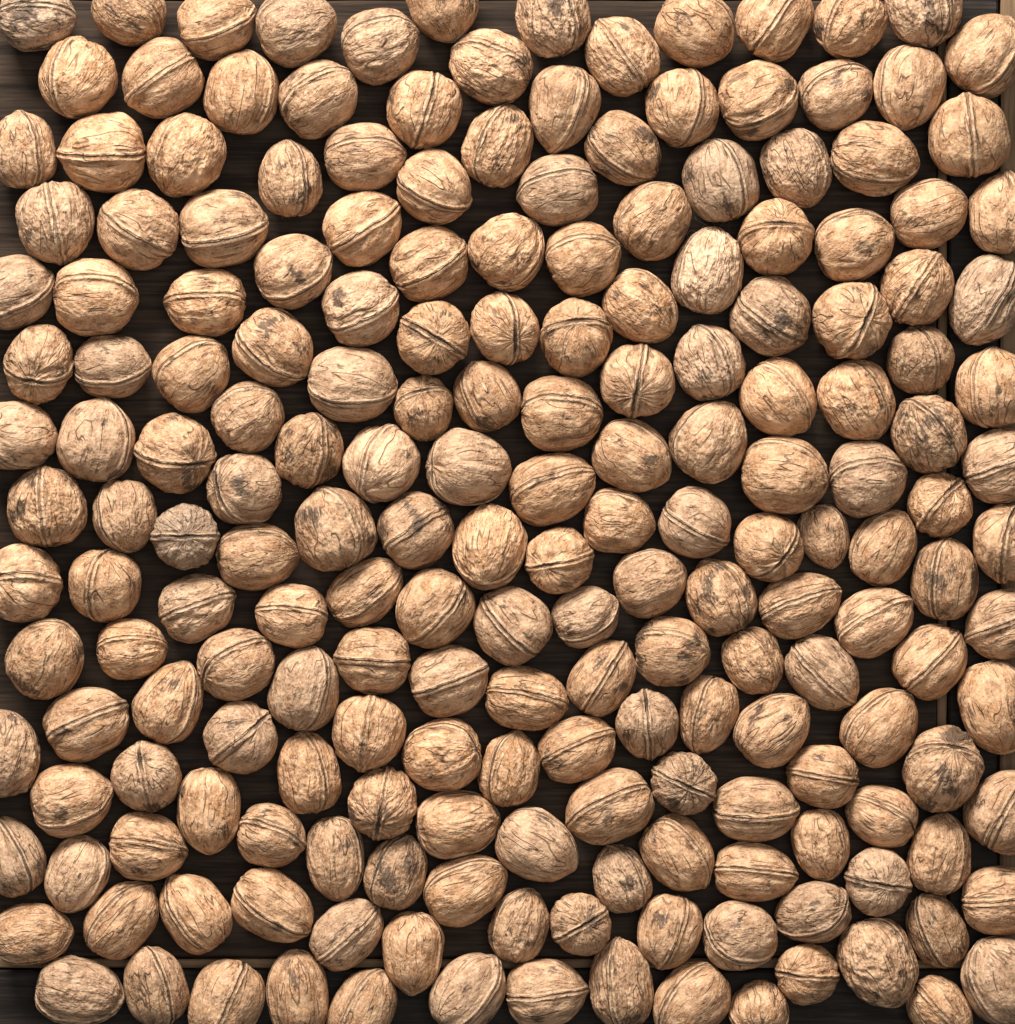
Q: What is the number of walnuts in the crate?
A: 200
